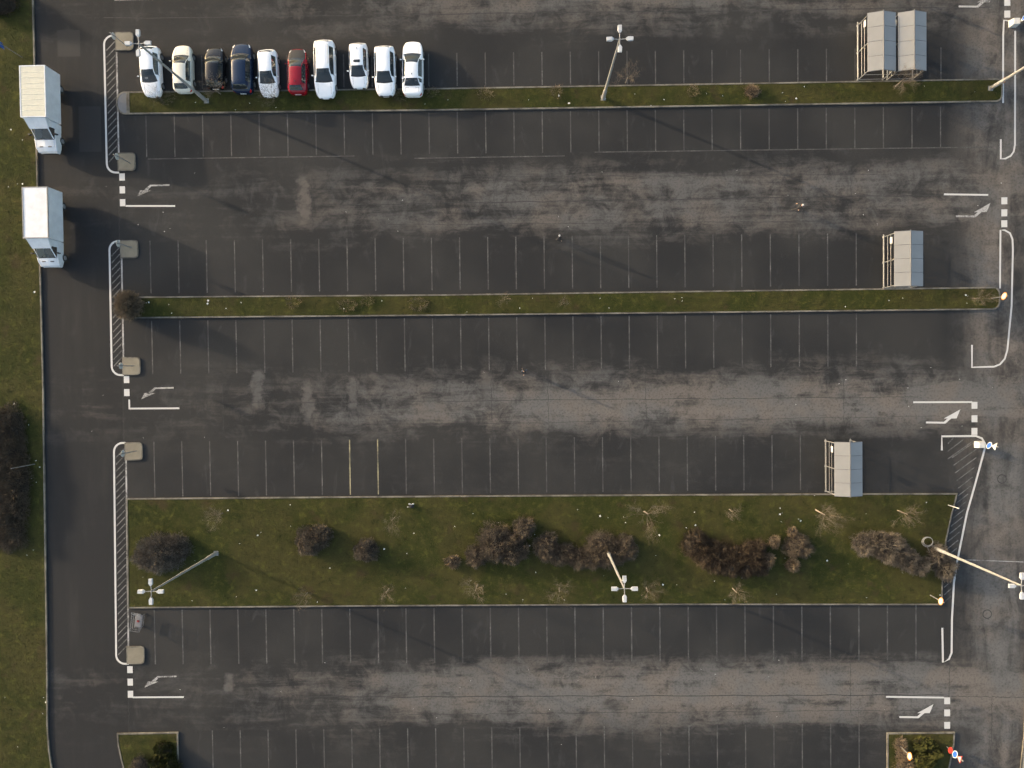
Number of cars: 10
